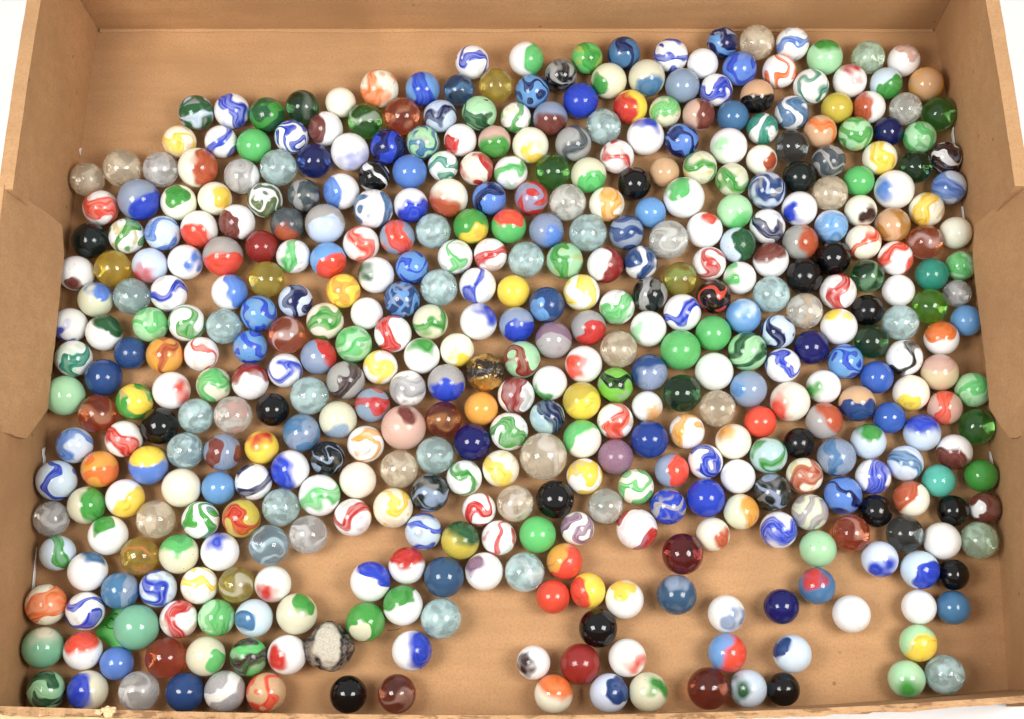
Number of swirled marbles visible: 163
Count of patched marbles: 137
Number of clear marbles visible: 72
